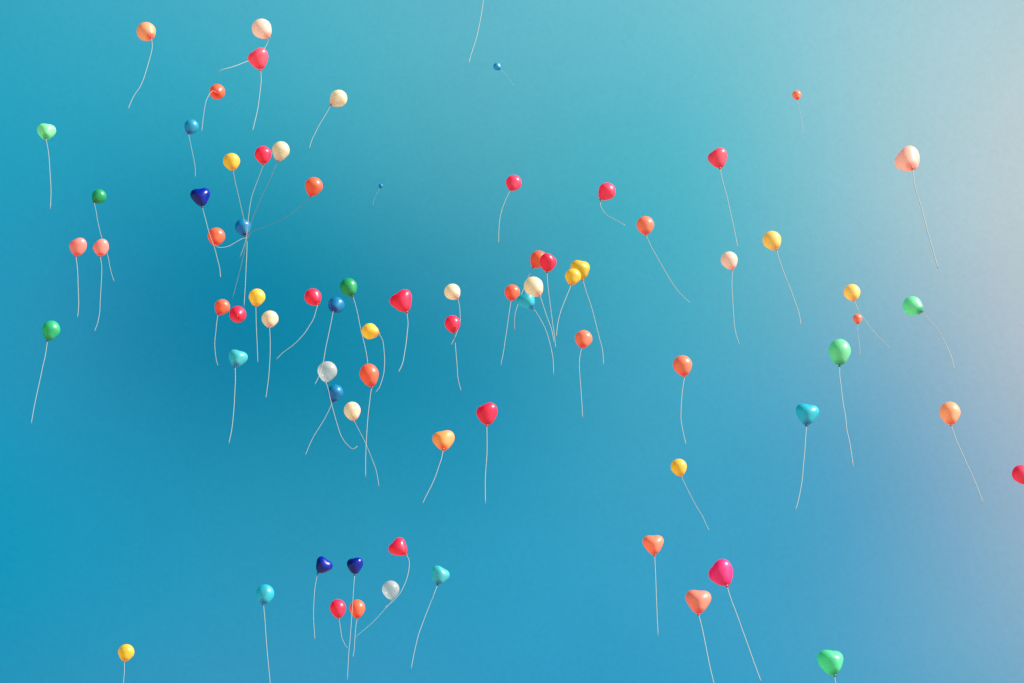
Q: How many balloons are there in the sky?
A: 76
